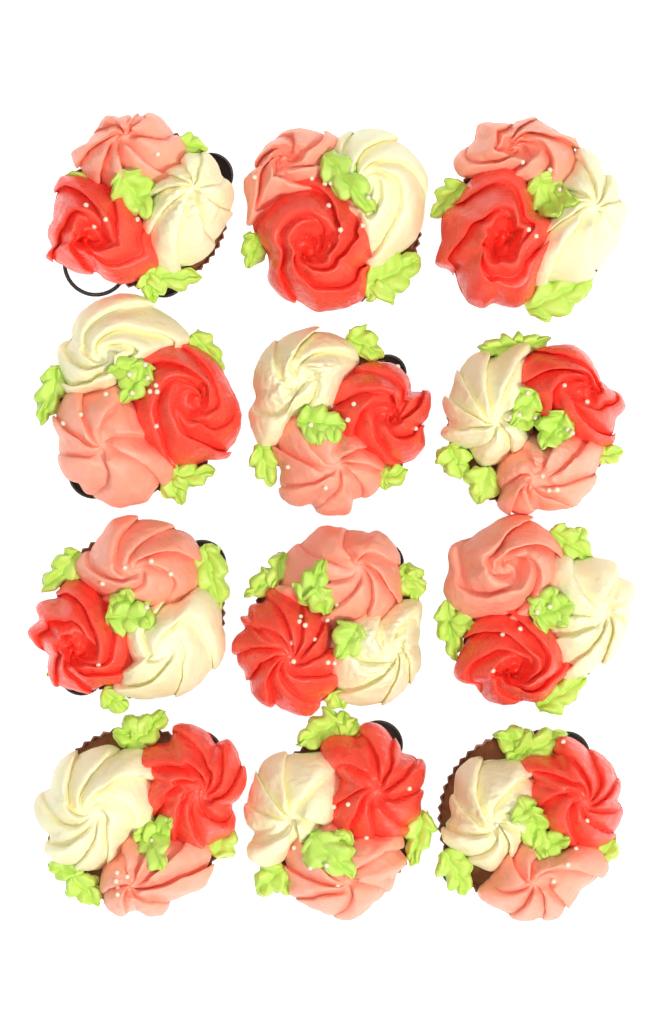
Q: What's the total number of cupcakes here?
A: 12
